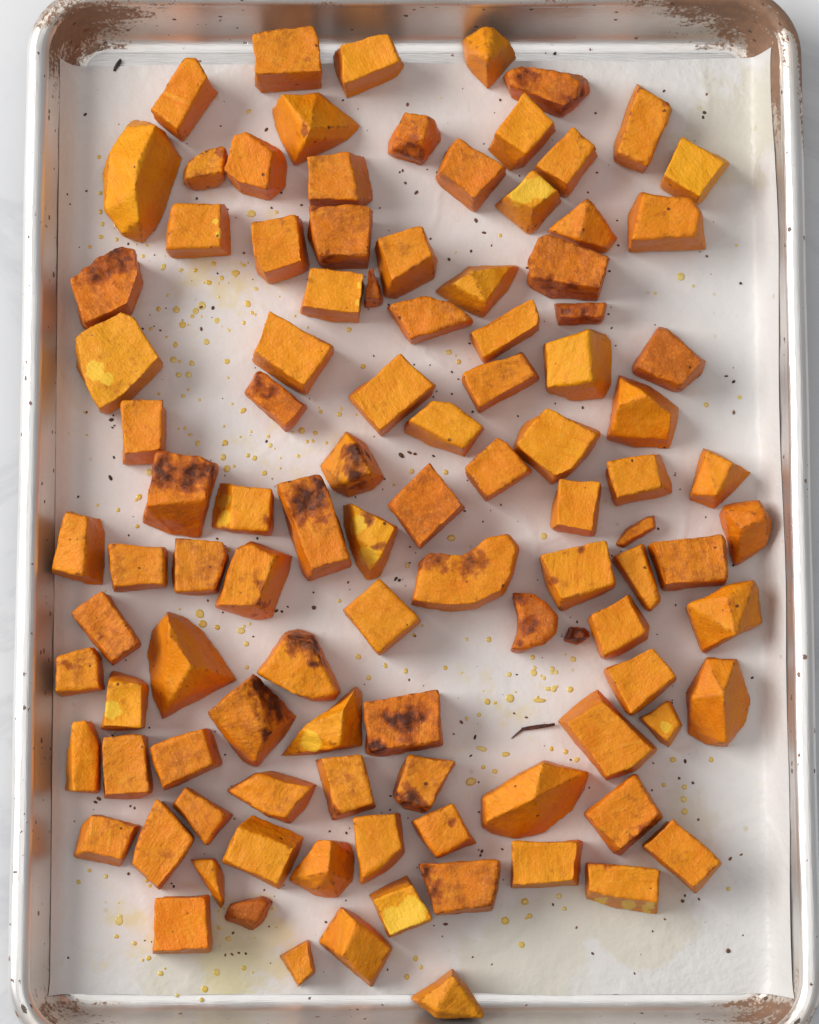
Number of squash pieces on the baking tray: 105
